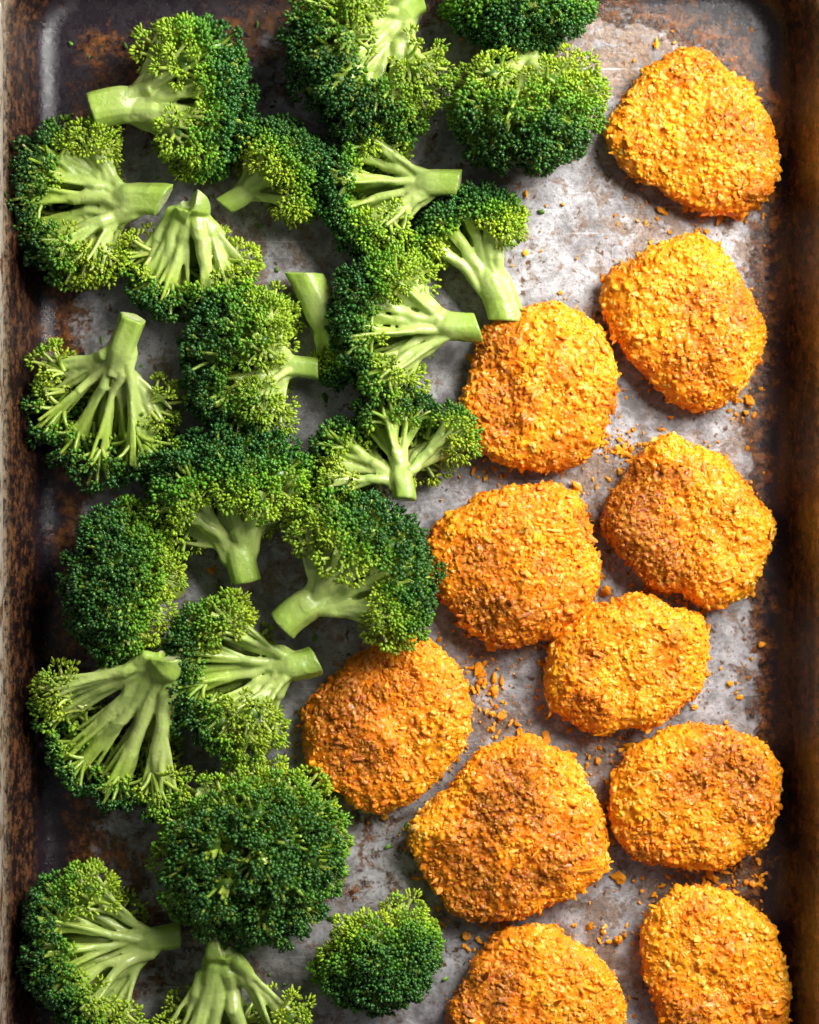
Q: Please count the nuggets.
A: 11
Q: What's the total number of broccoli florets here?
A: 23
